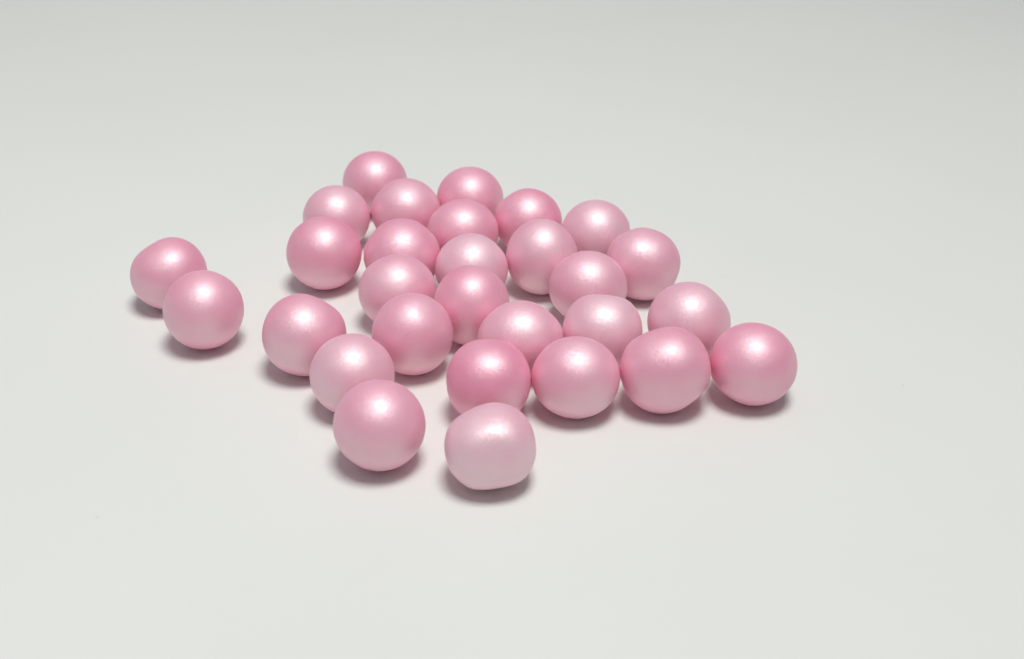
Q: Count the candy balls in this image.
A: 29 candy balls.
